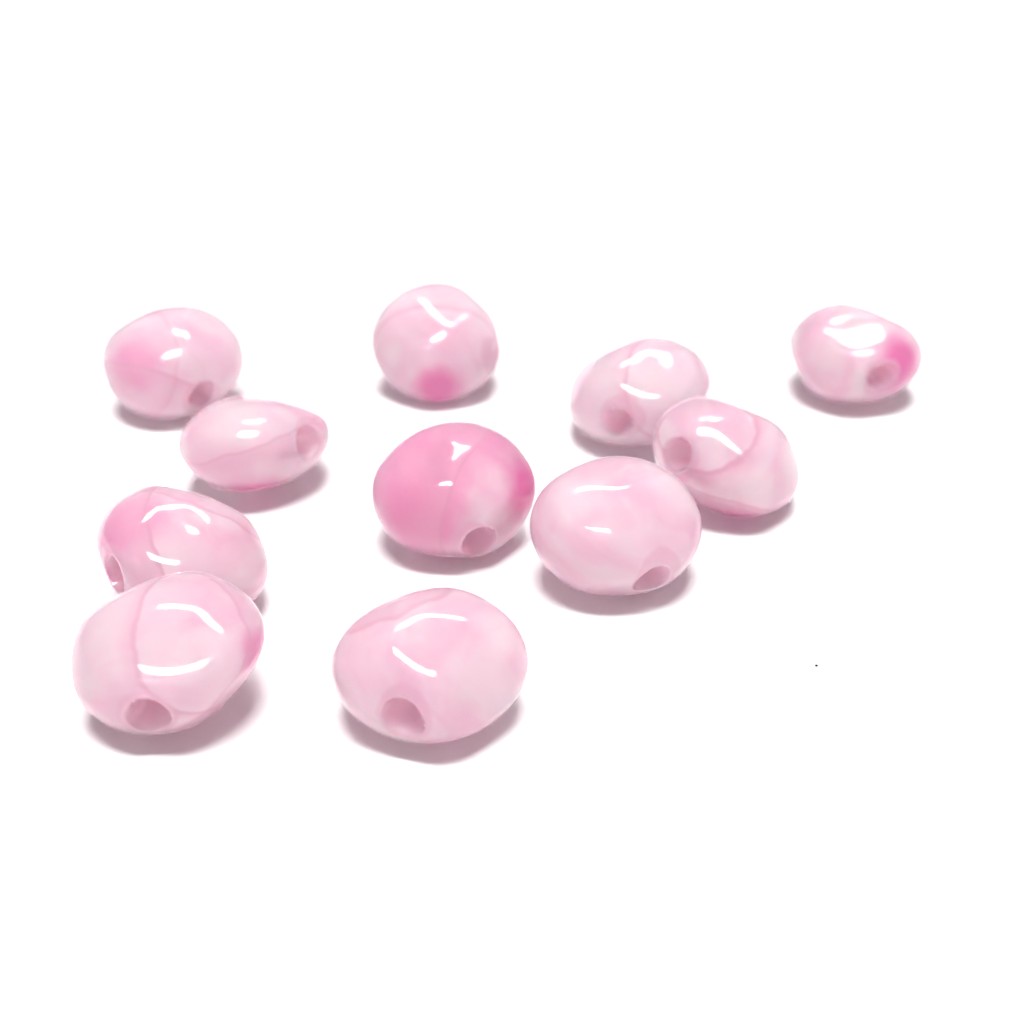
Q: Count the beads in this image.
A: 11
